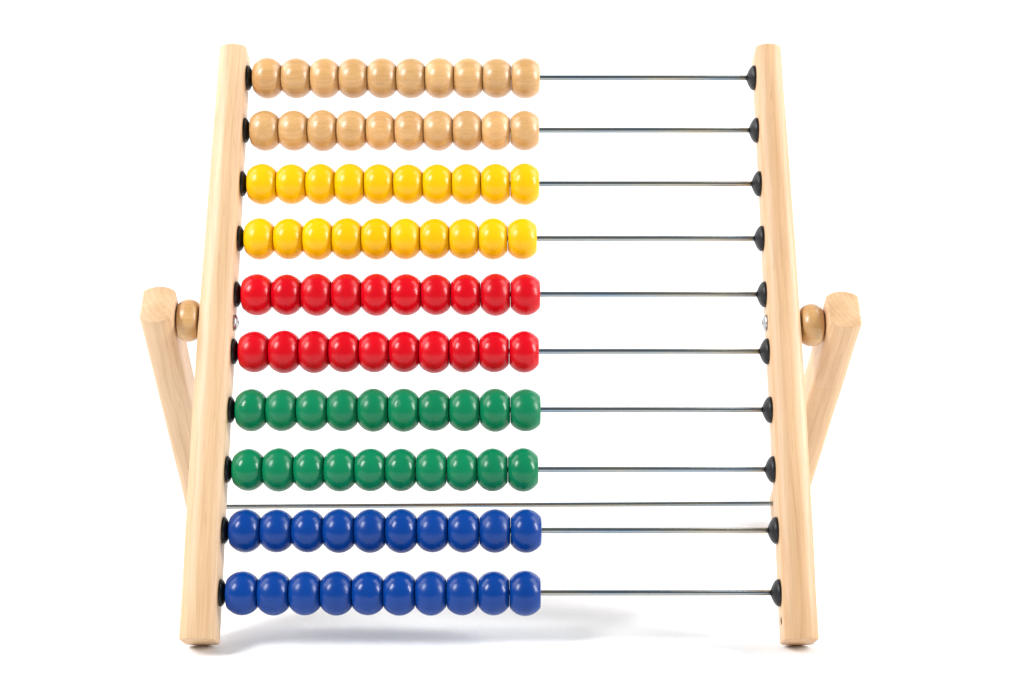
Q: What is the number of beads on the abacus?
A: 100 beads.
